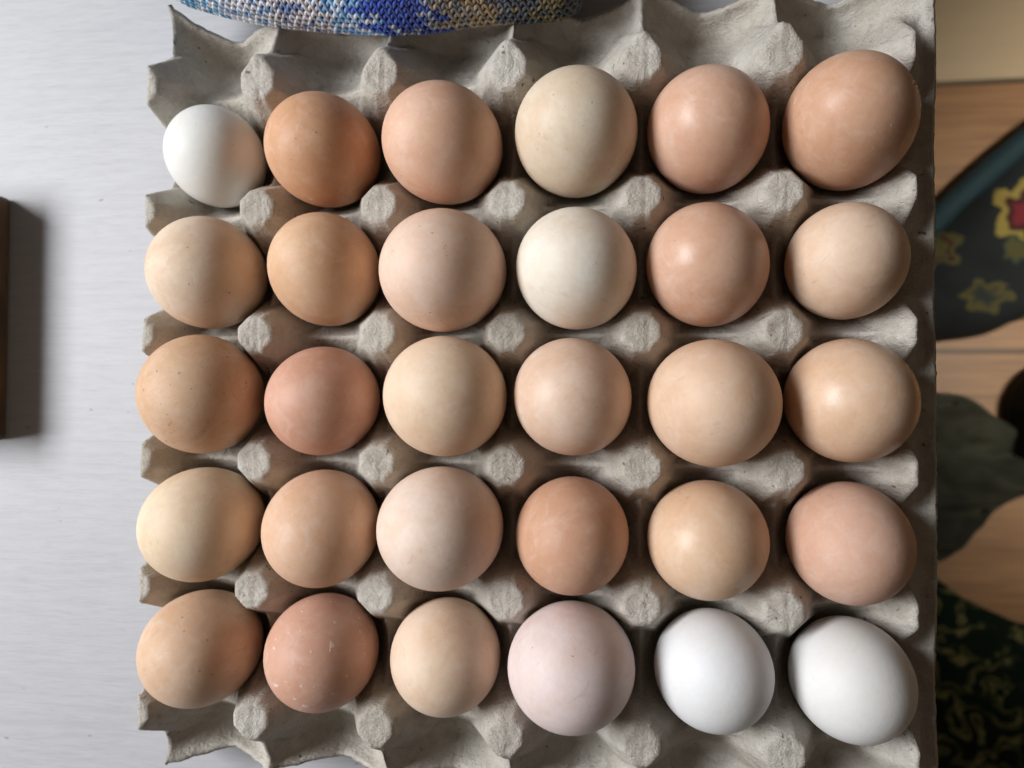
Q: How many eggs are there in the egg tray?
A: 30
